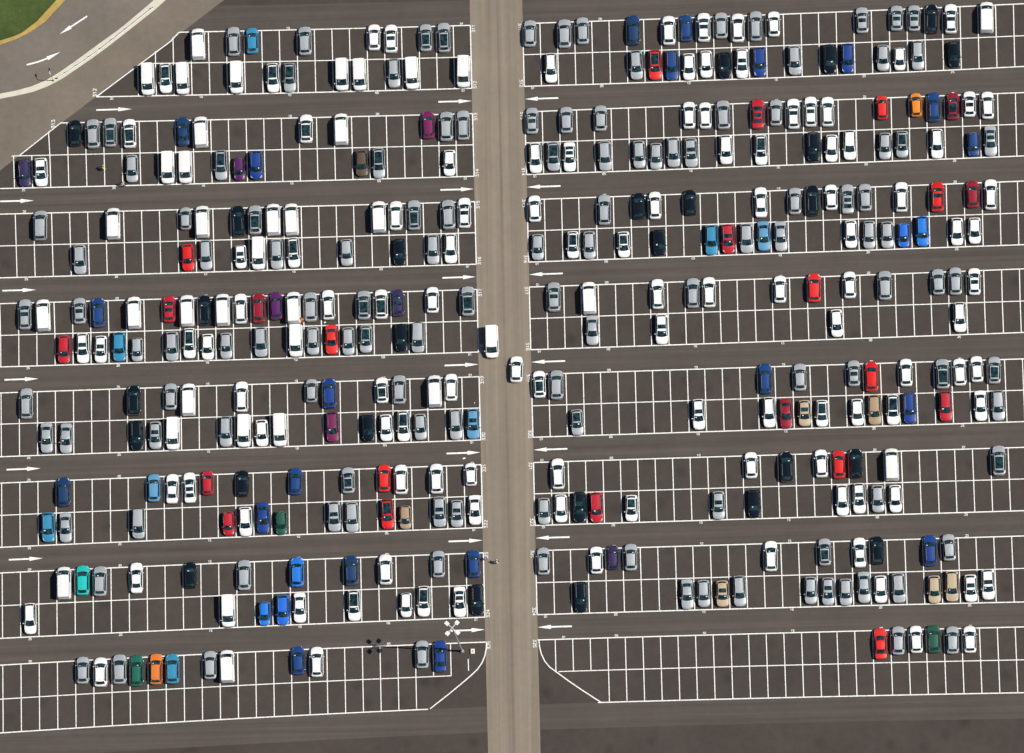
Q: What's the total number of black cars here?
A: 26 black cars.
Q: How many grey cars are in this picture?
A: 127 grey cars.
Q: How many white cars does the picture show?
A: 114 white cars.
